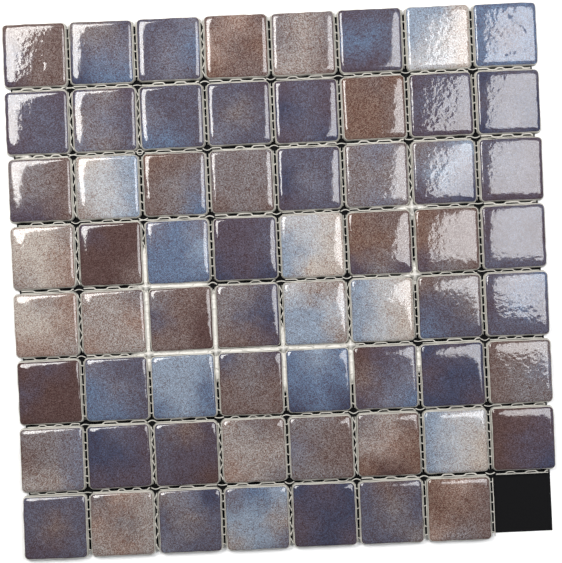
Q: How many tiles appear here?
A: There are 63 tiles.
